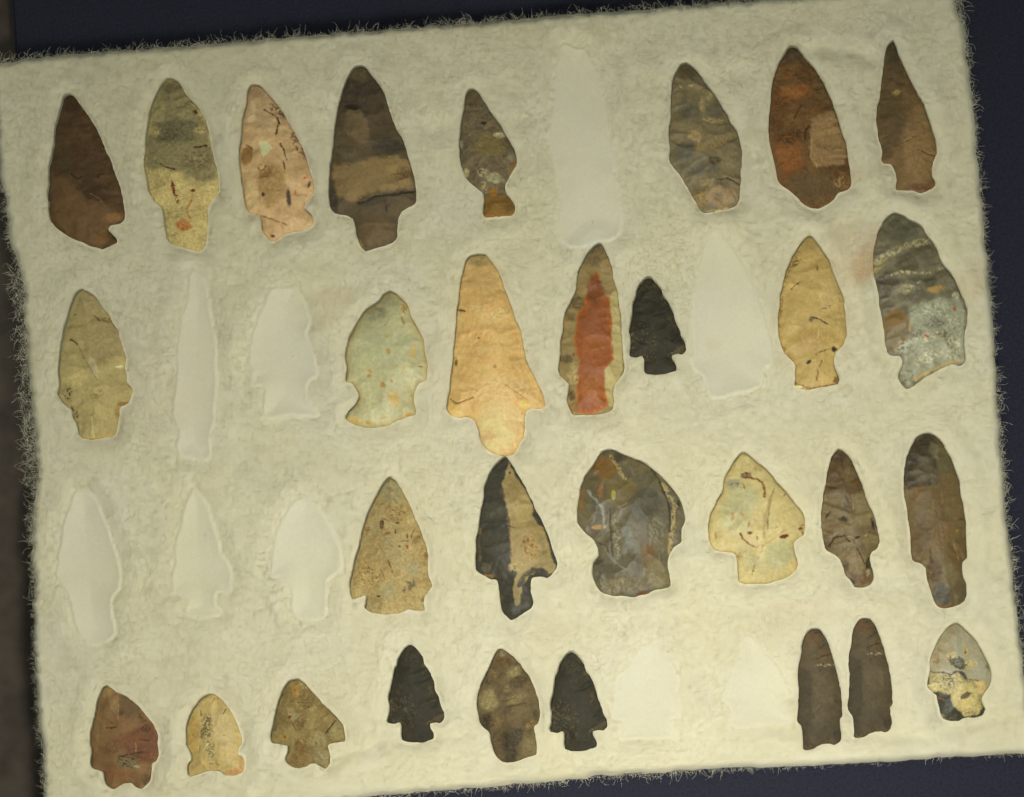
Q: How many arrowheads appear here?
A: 30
